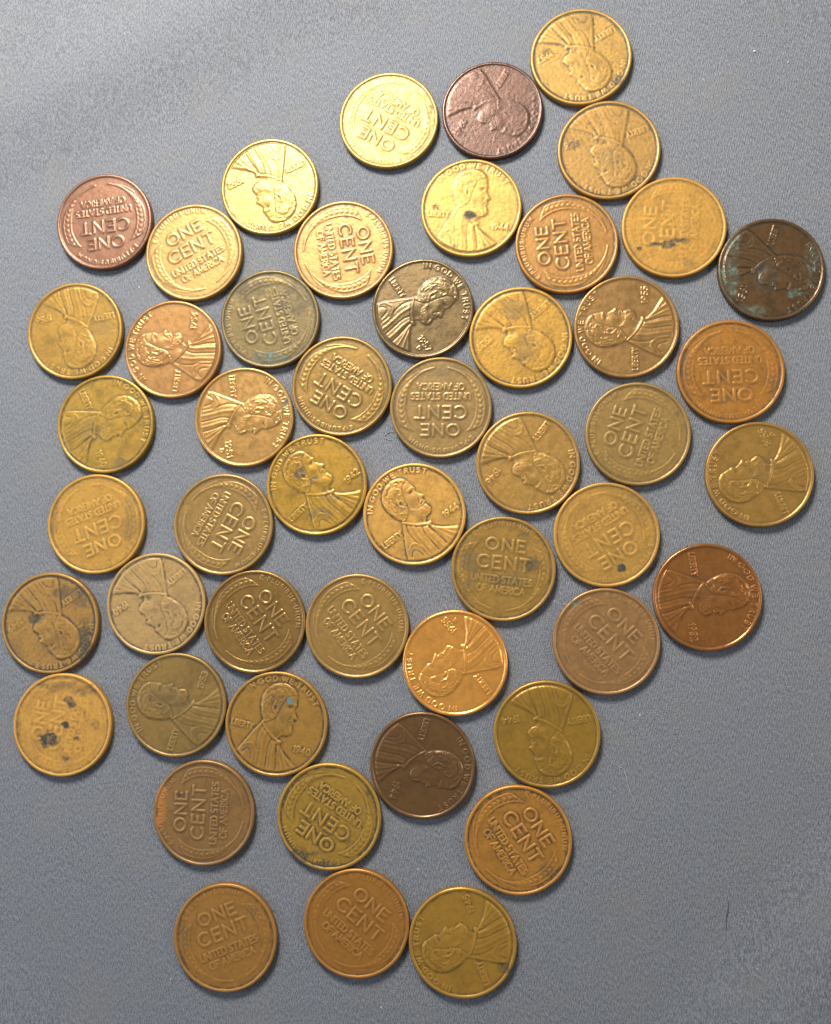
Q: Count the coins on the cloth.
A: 50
